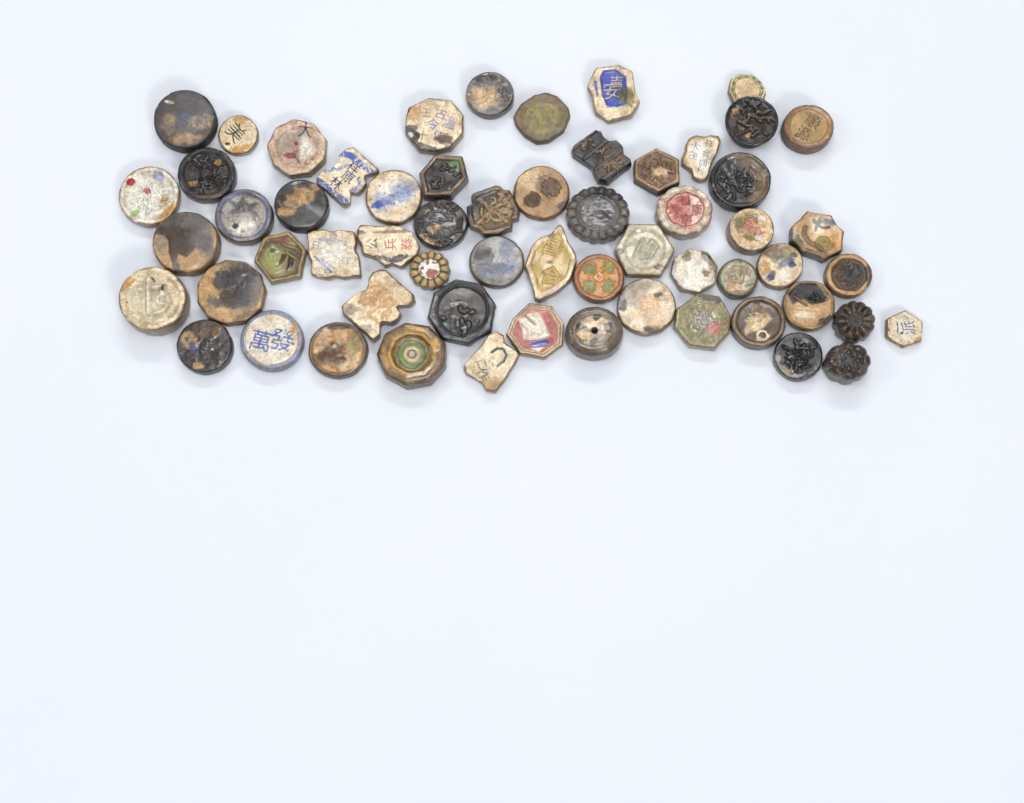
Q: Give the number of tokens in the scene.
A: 60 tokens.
